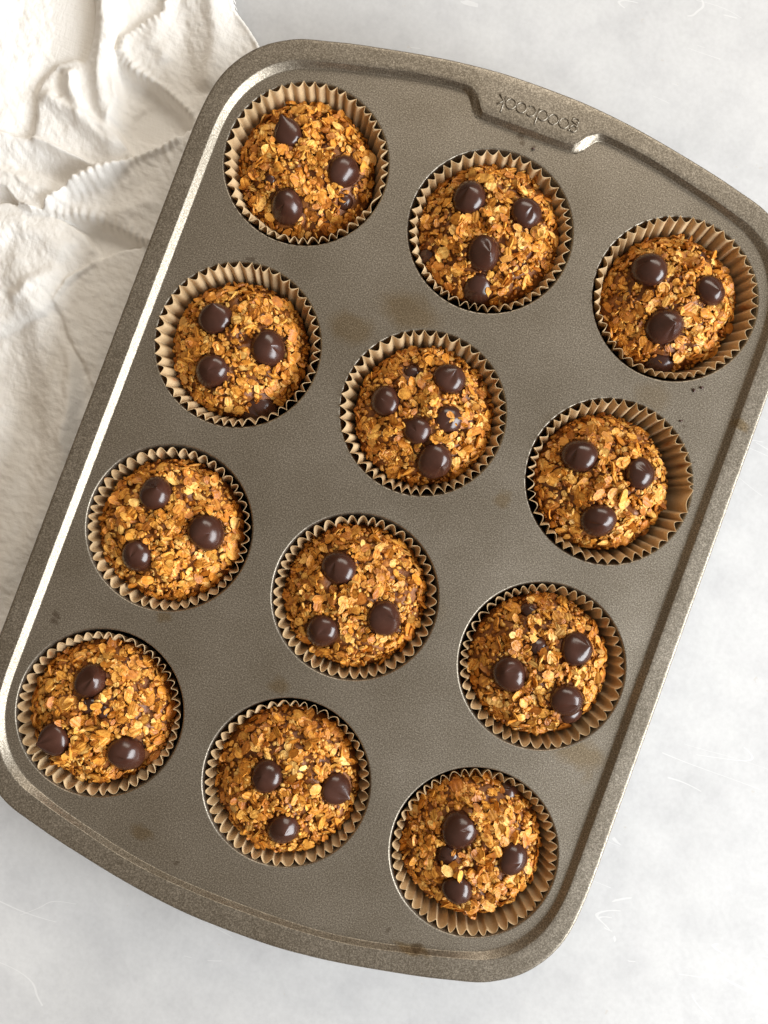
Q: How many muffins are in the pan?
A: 12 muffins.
